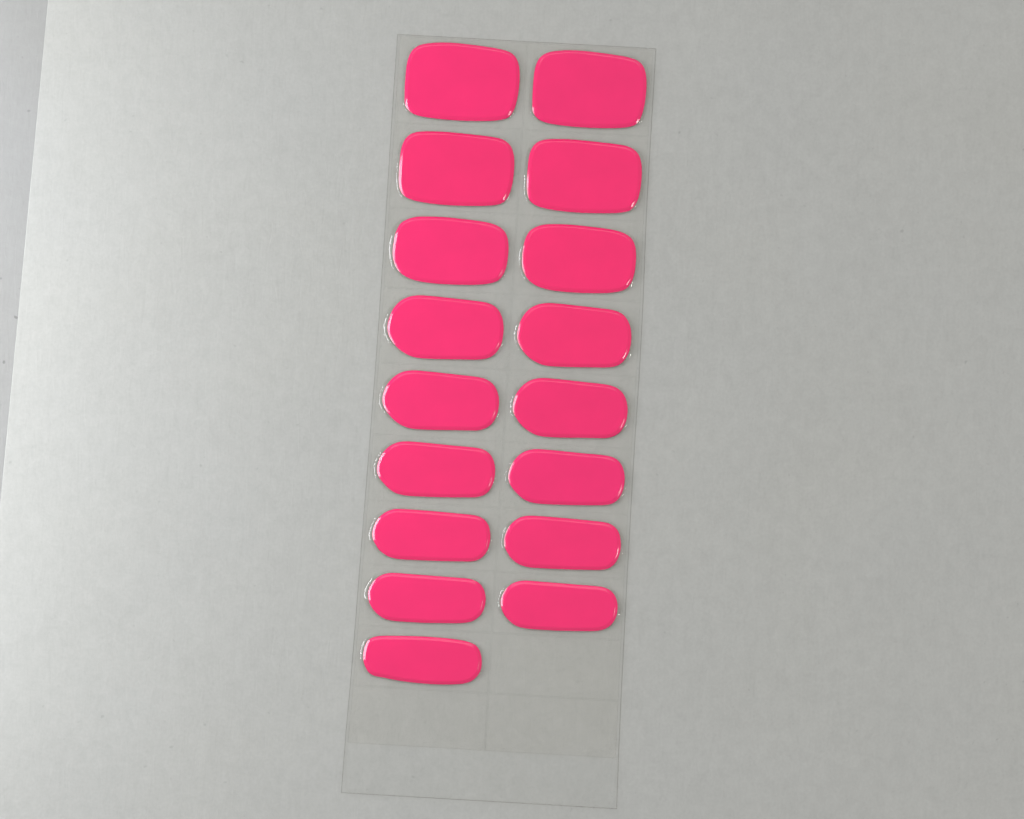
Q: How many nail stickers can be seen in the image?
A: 17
